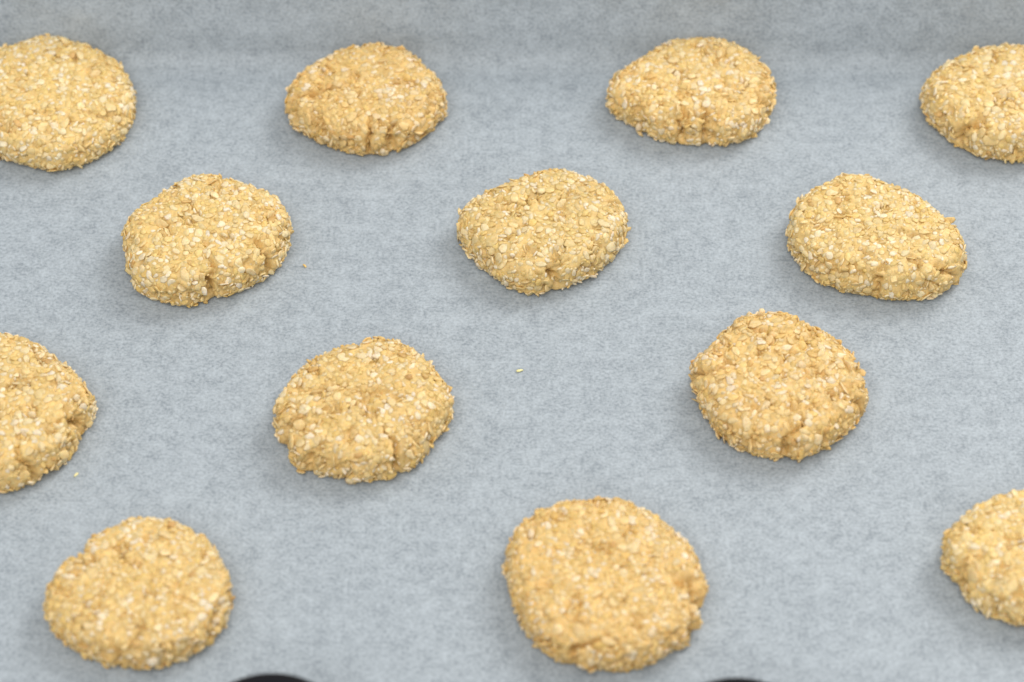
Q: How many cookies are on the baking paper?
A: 13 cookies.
